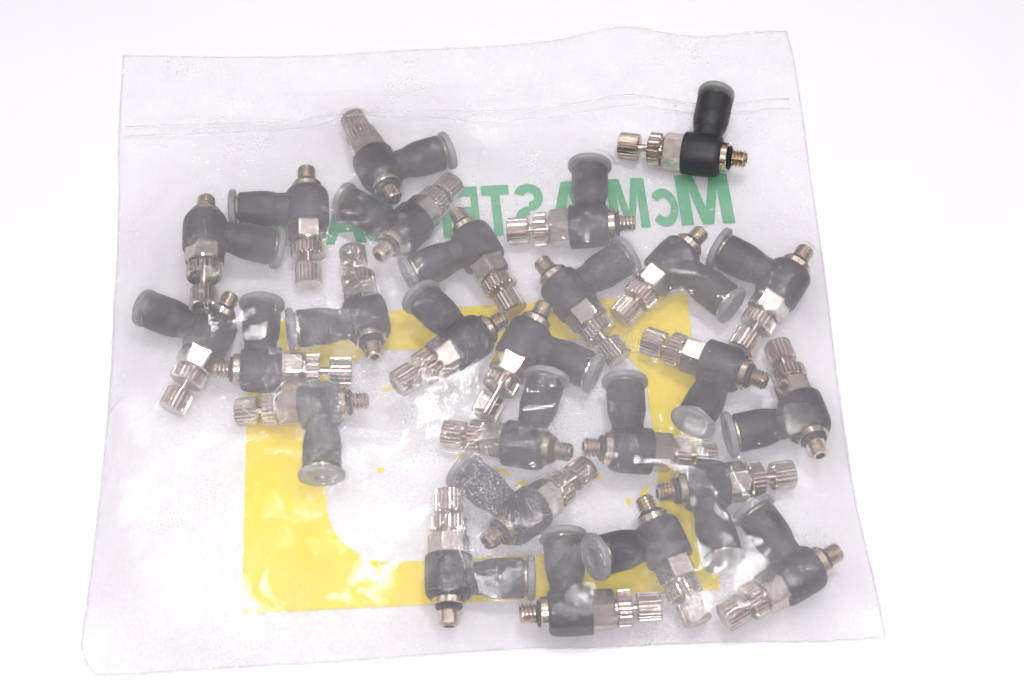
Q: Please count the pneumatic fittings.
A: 26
